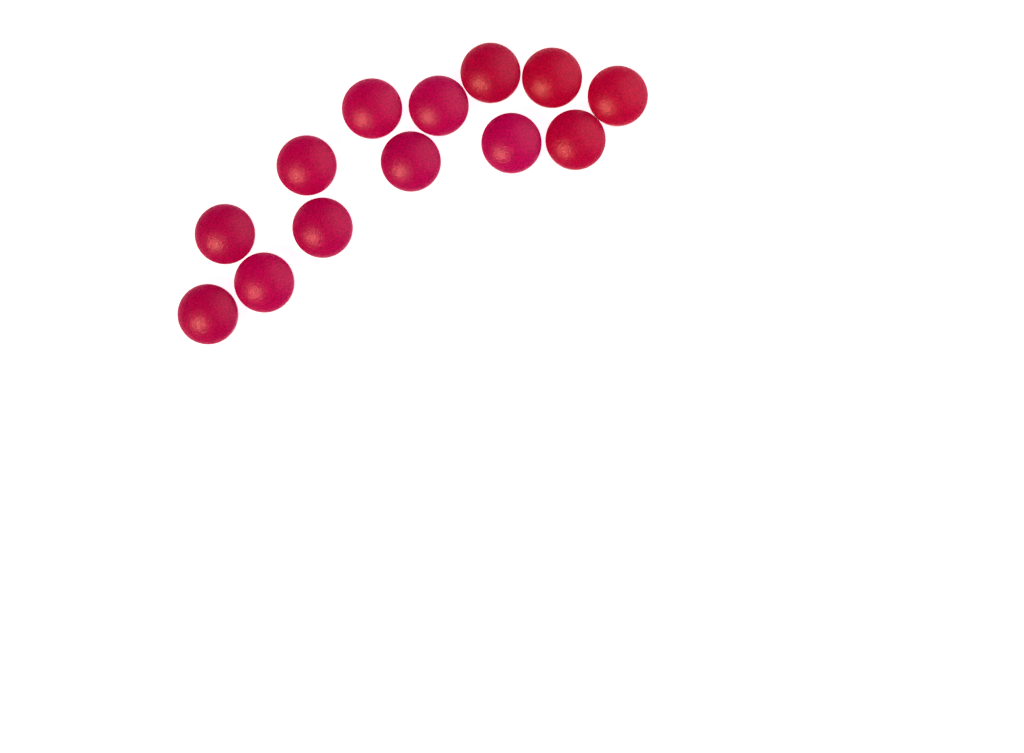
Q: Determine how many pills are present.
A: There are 13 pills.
